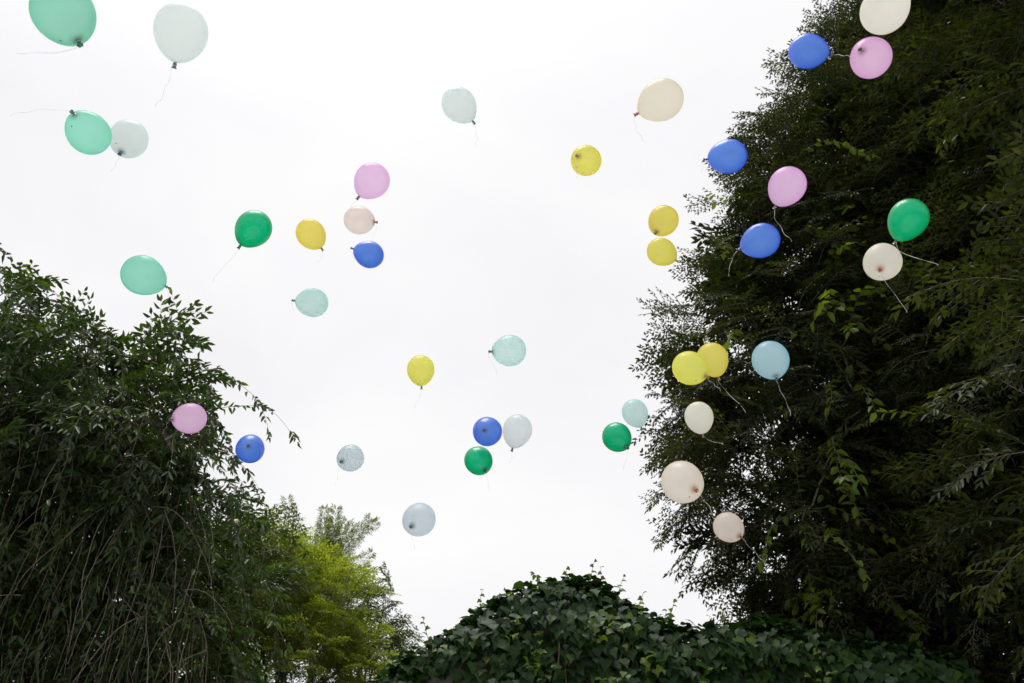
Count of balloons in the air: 41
